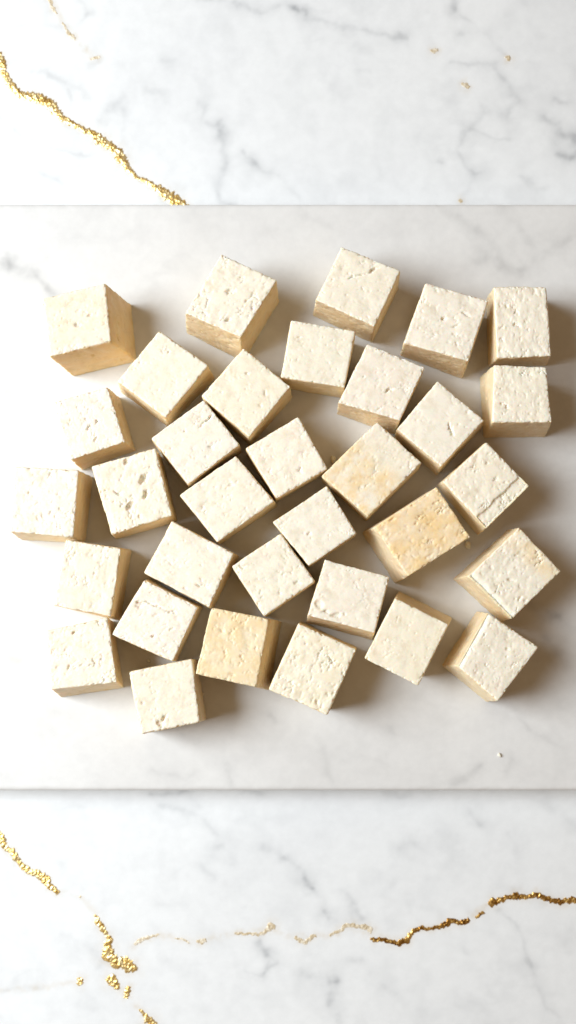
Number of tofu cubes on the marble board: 33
